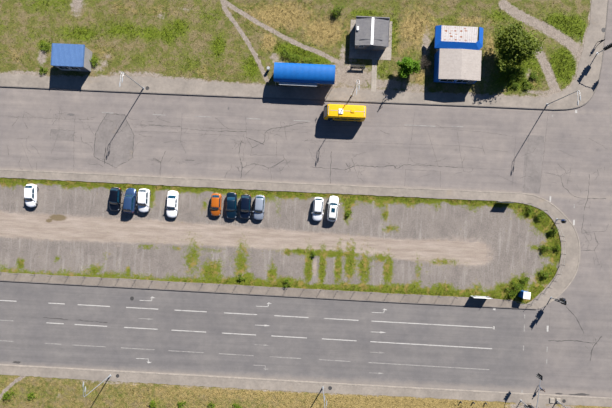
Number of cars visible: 11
